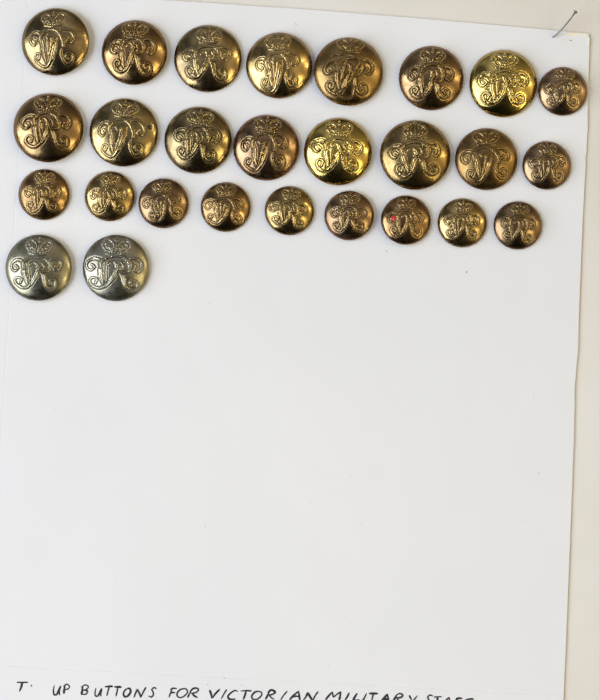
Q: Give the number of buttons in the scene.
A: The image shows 27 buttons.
